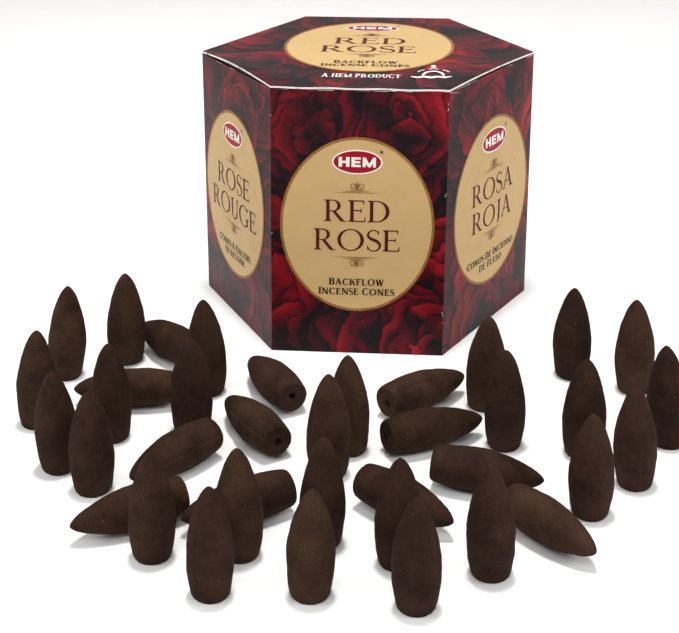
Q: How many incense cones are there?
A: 38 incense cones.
